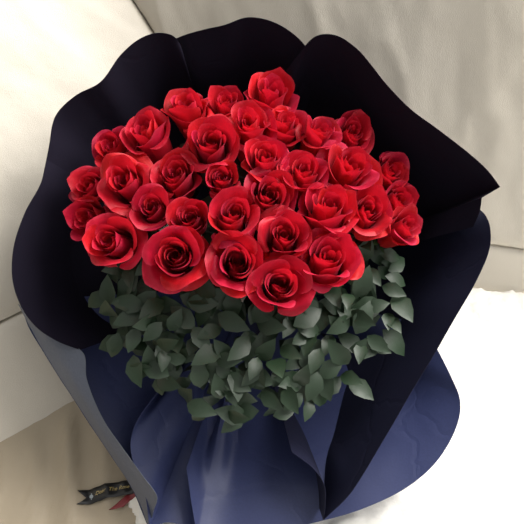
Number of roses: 33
